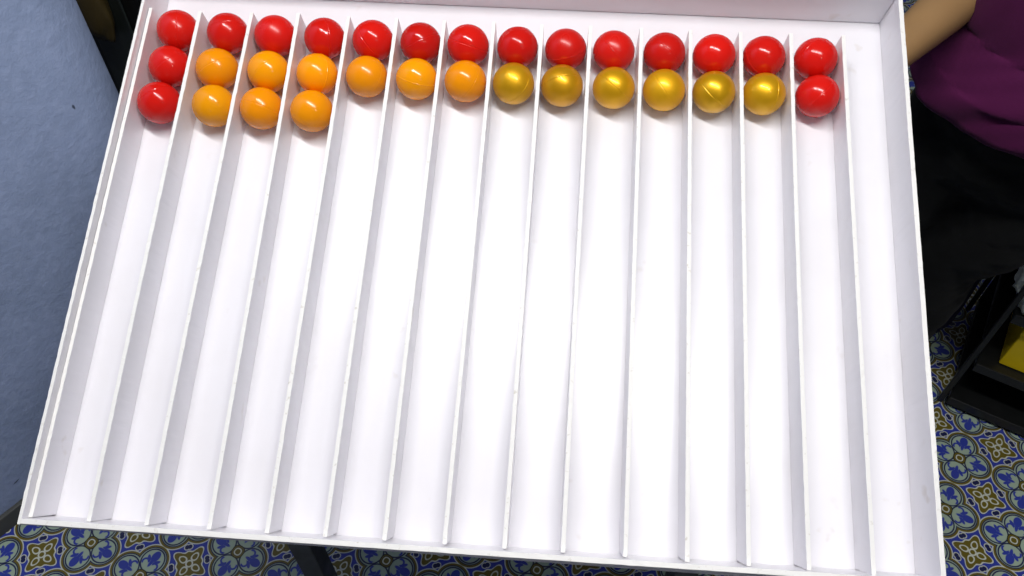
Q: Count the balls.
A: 32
